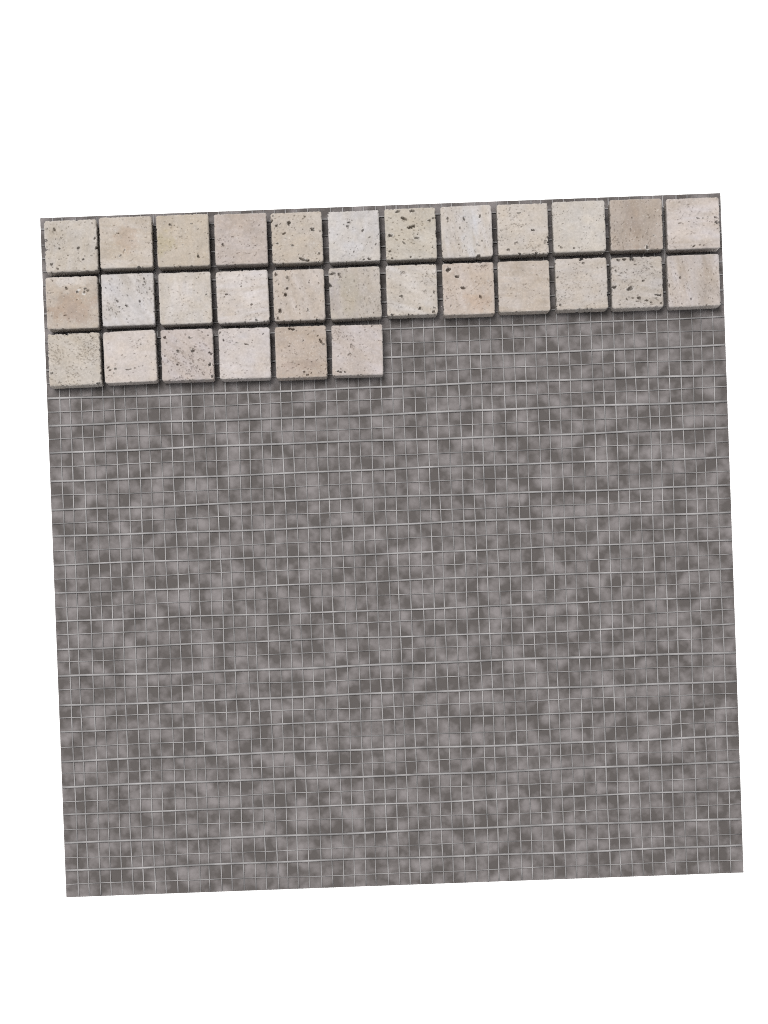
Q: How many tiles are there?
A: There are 30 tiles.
